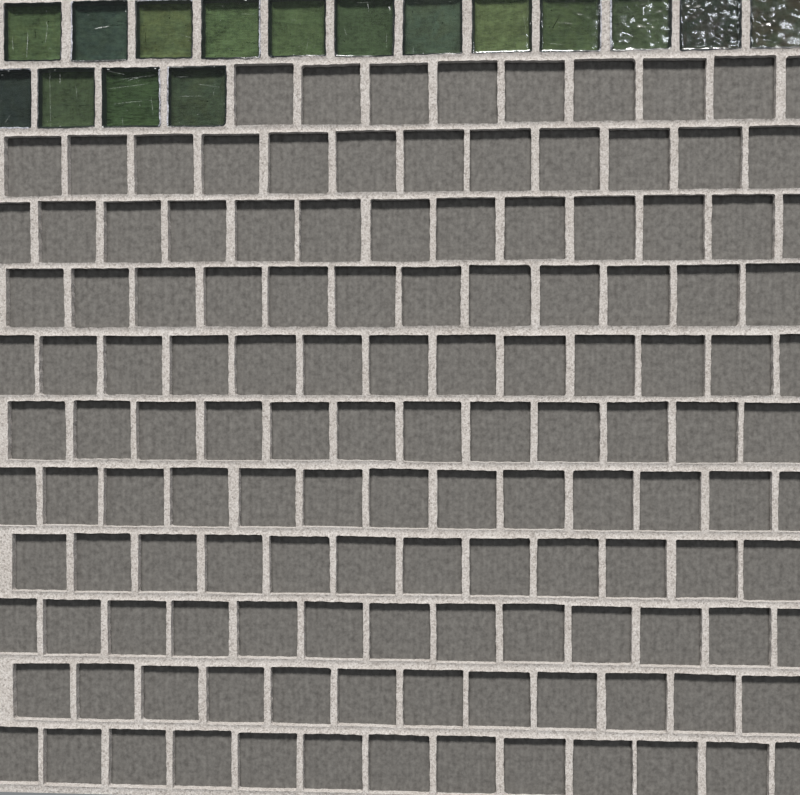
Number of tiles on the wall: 16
